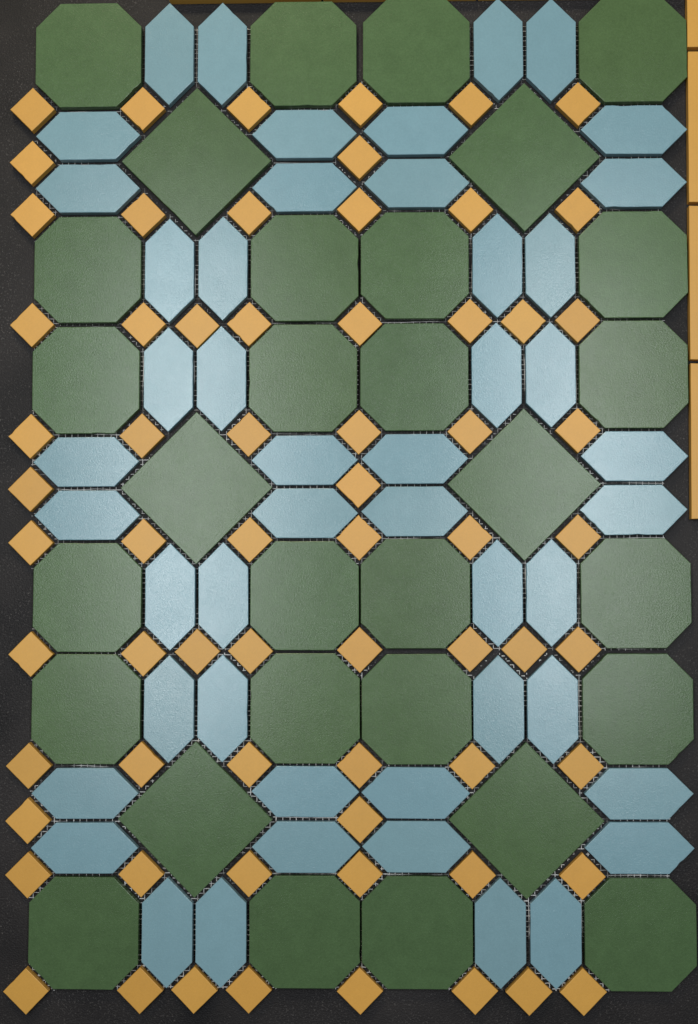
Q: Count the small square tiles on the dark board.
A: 66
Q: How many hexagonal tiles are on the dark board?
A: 48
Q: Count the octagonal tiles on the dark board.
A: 24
